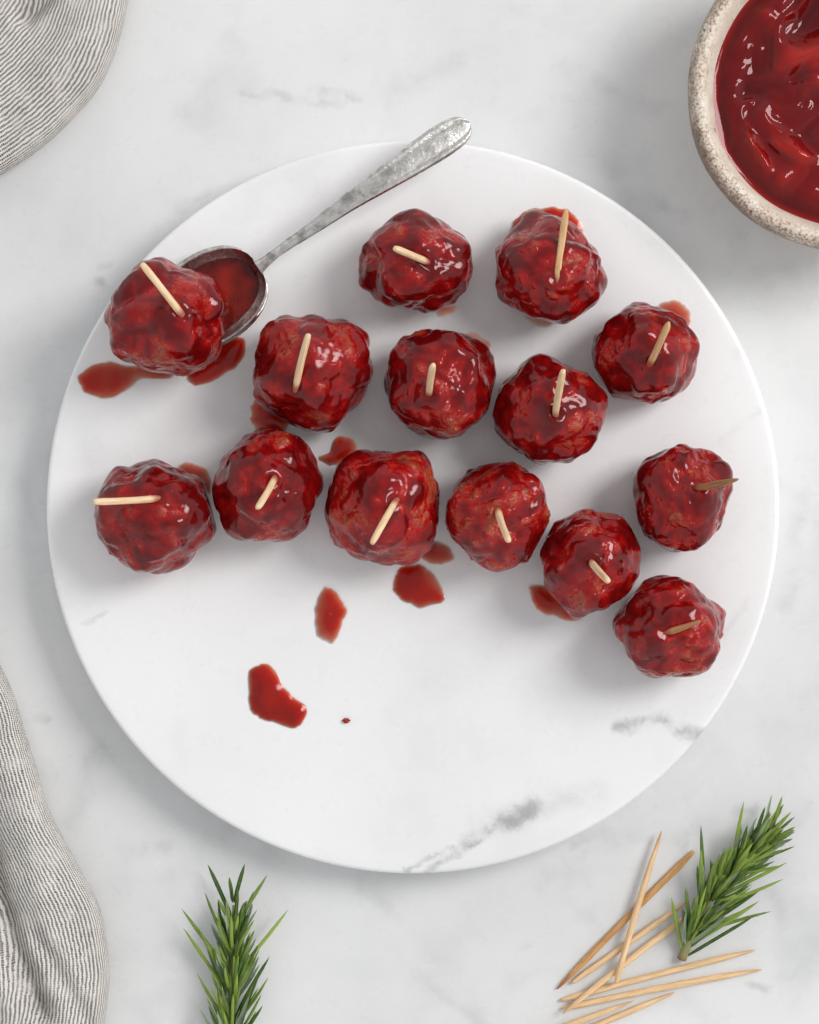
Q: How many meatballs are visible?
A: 14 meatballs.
